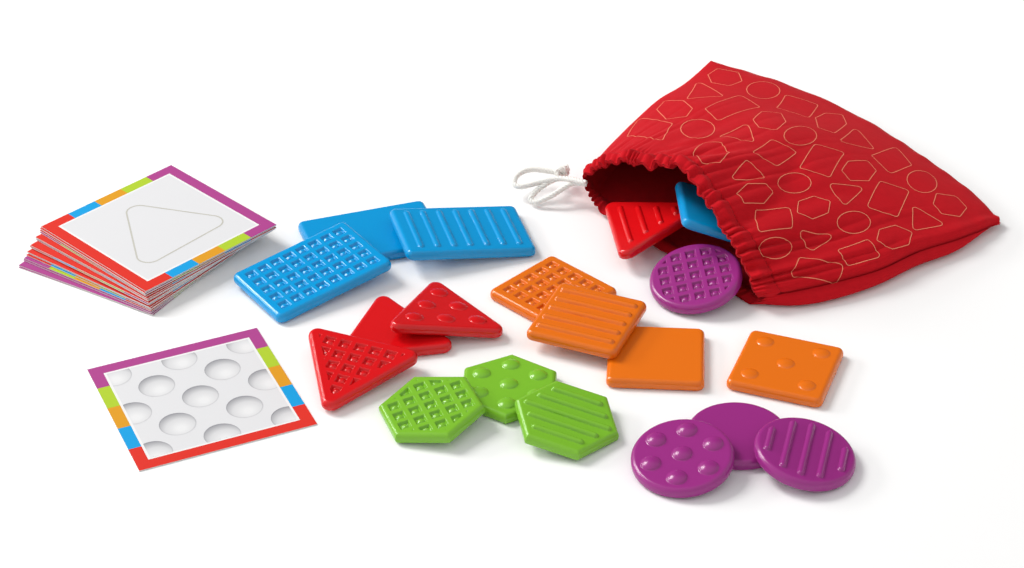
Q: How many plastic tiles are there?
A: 19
